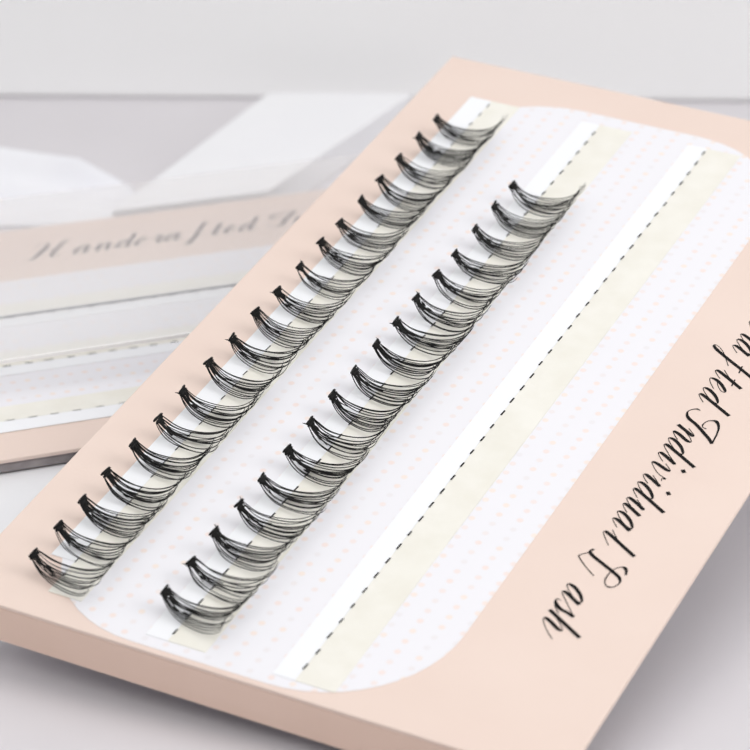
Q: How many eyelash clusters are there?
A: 36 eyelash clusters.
